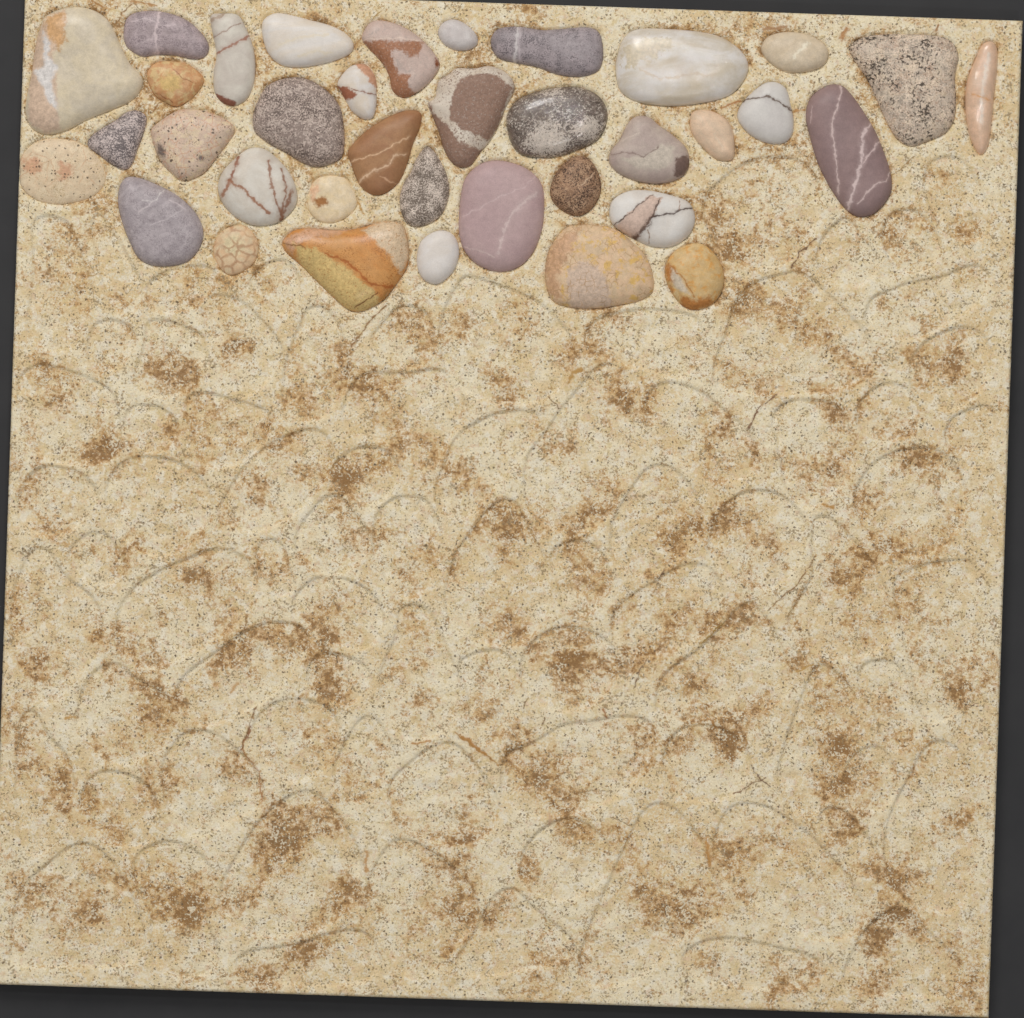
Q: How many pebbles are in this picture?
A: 36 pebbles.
